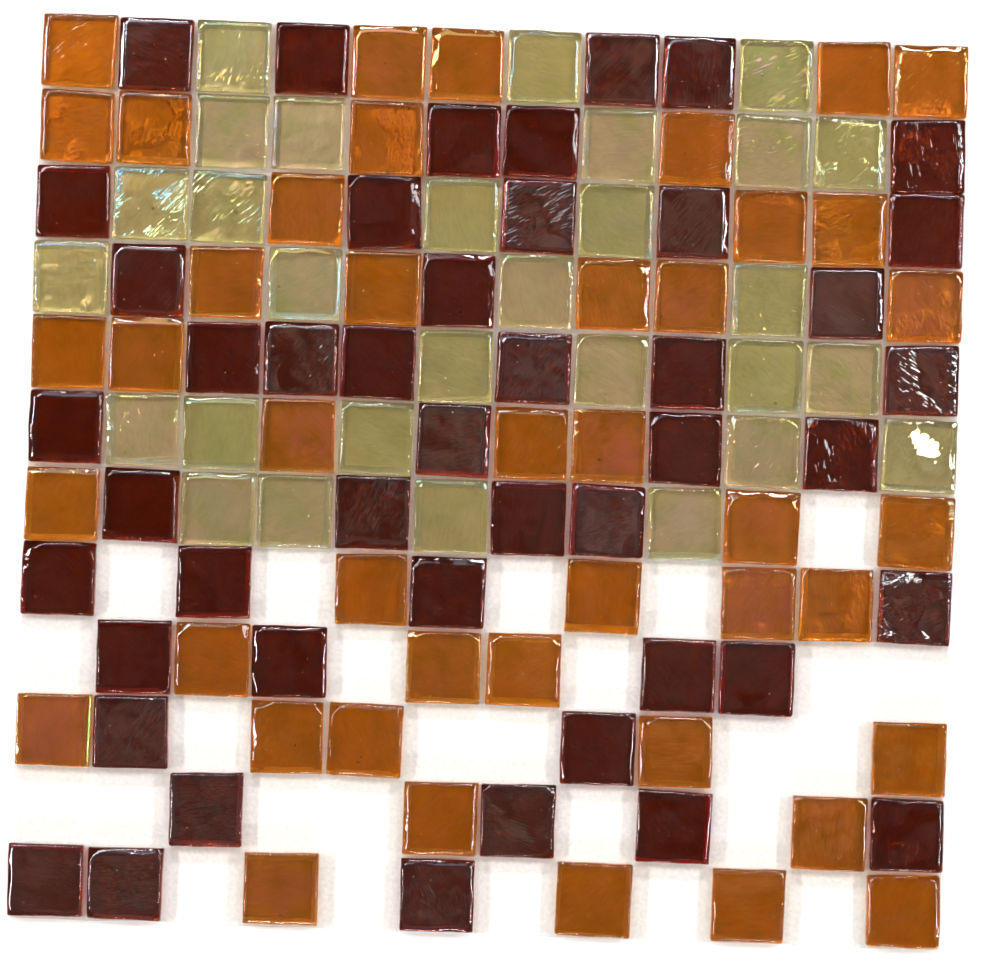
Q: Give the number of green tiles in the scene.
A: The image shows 29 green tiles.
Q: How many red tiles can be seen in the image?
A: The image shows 46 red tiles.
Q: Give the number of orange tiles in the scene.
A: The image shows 43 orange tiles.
